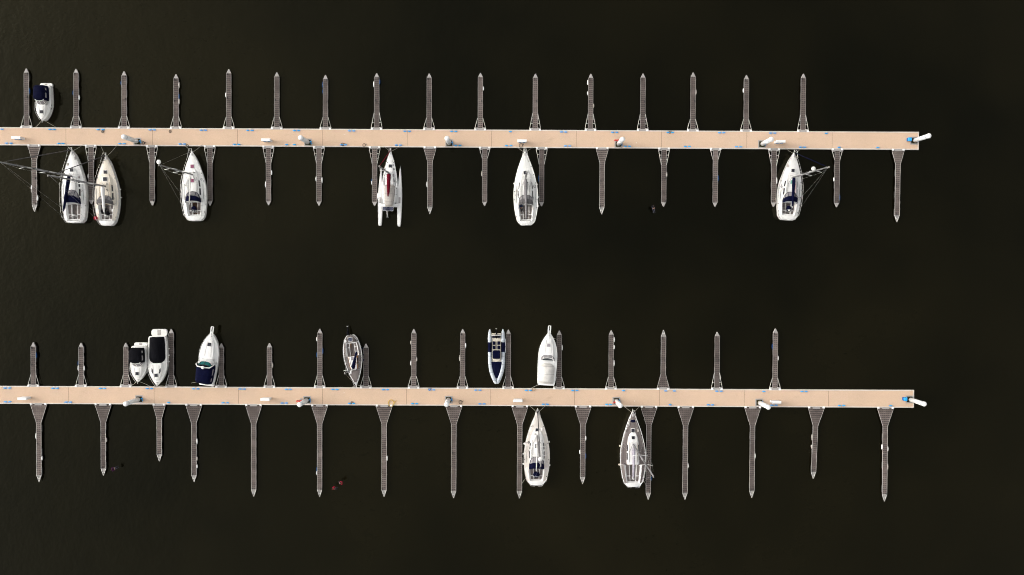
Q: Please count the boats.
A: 15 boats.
